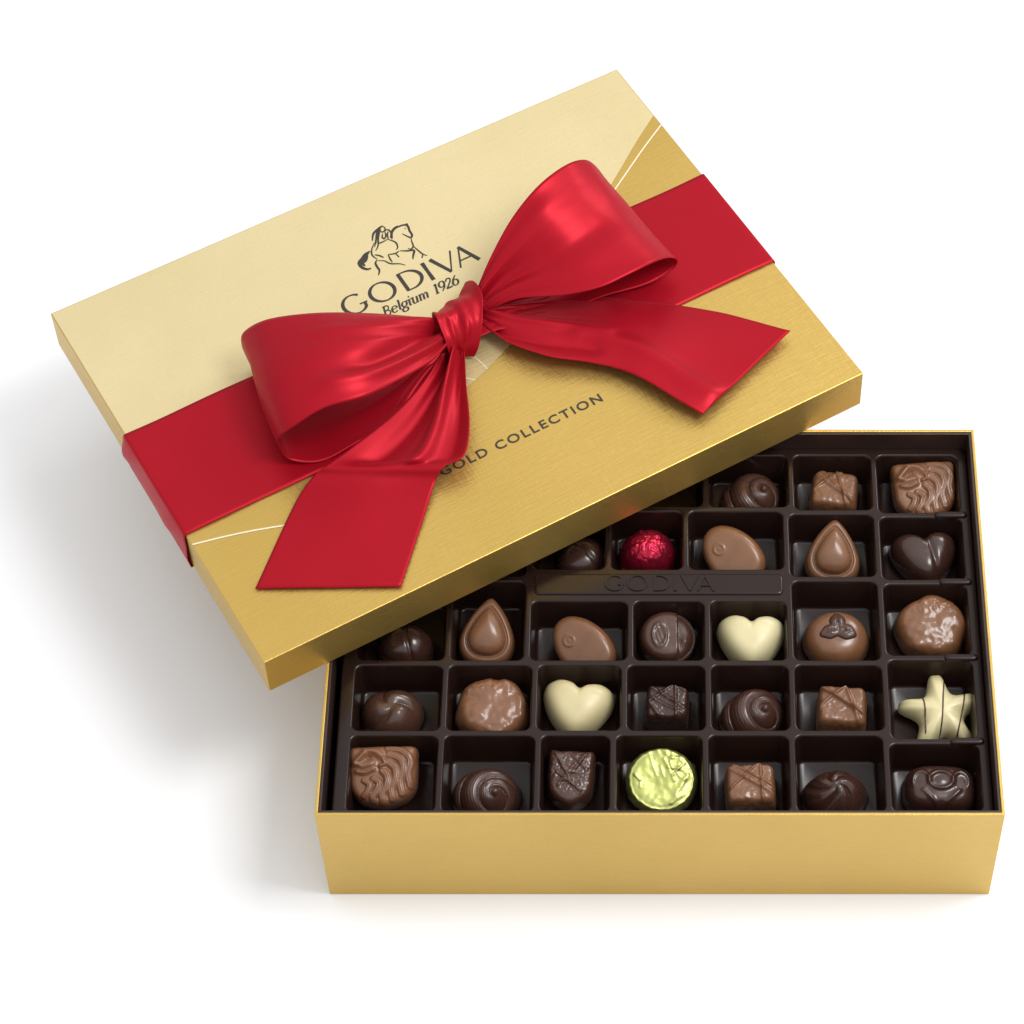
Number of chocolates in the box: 29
